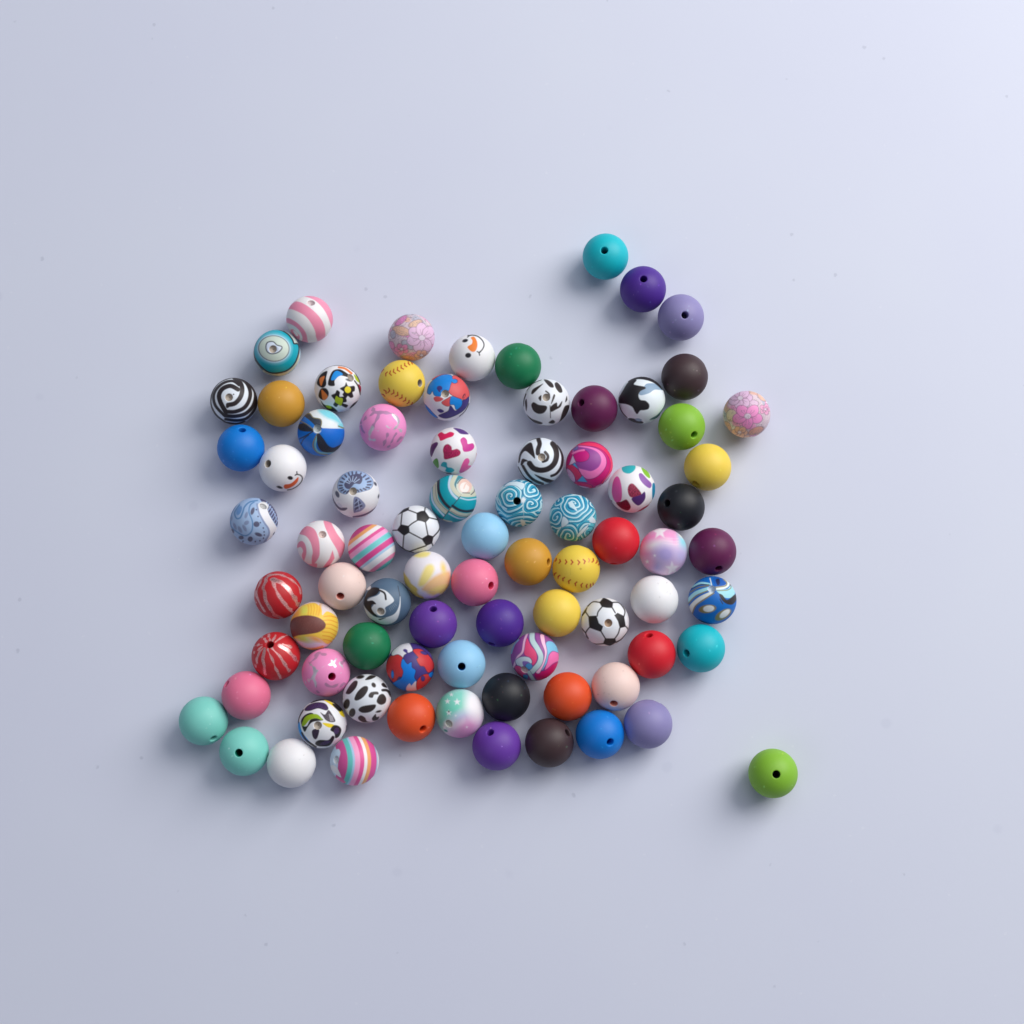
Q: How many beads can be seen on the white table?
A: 80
